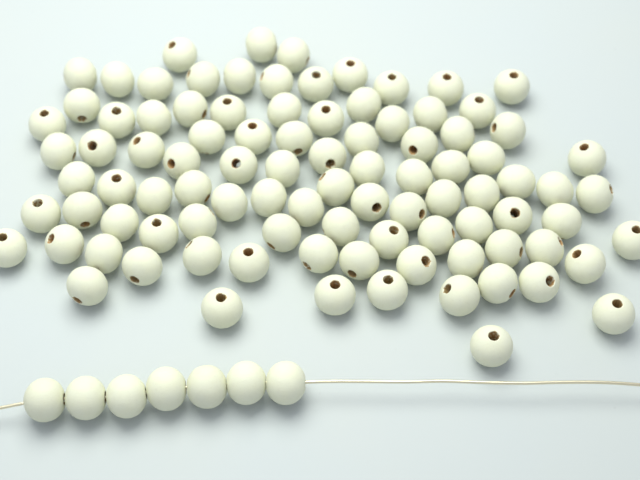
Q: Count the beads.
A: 102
